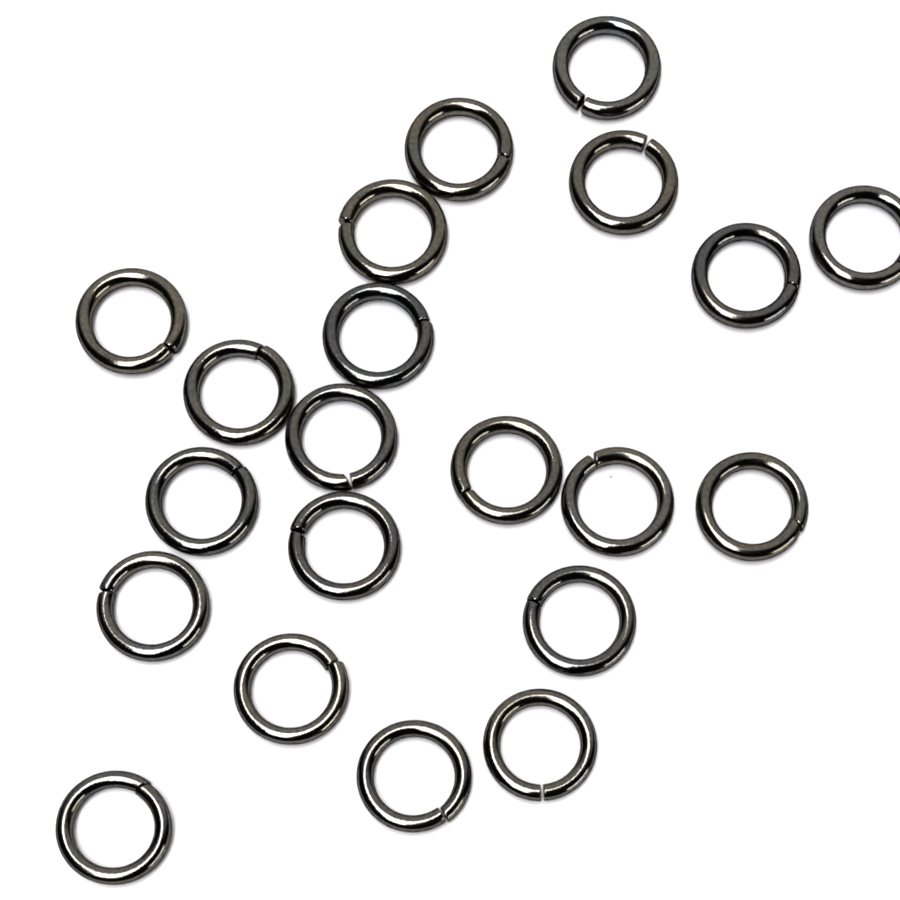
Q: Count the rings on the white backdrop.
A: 21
